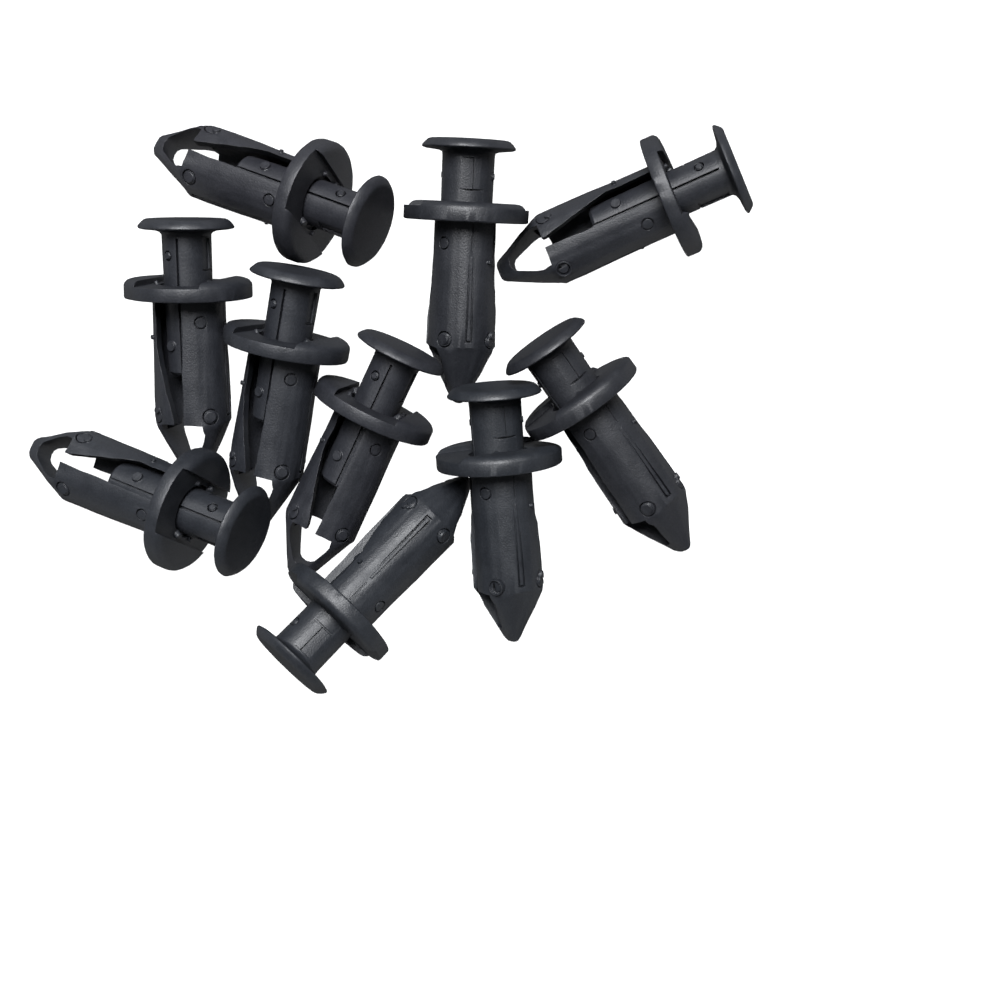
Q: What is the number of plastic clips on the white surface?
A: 10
